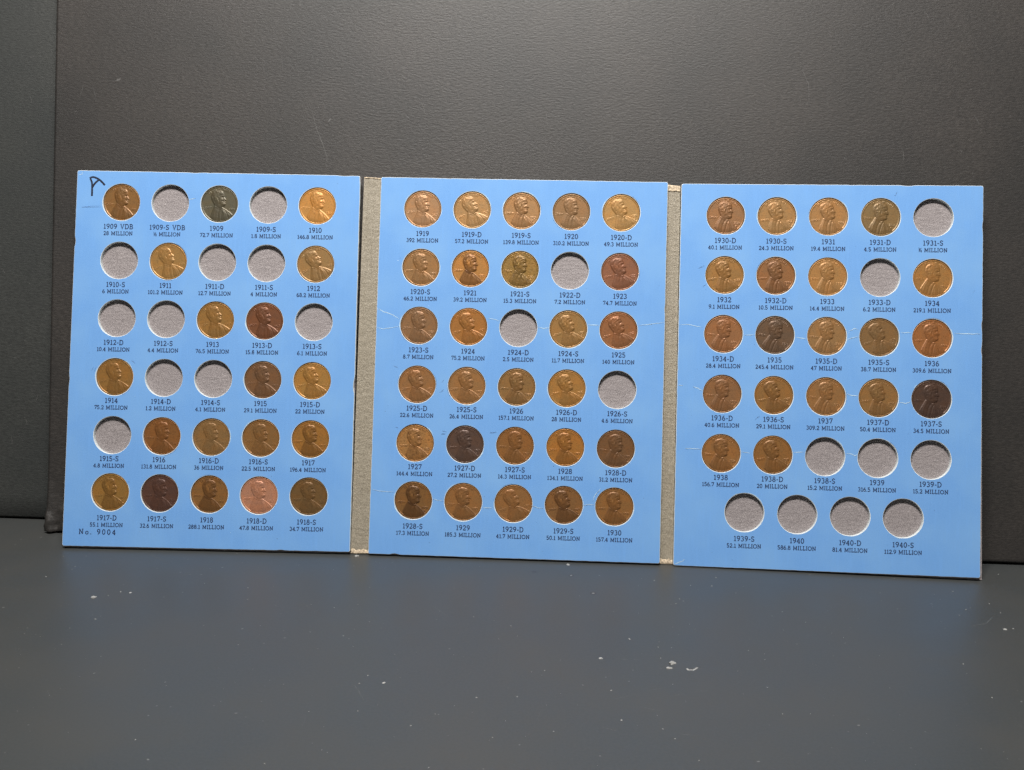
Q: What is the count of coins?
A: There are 66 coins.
